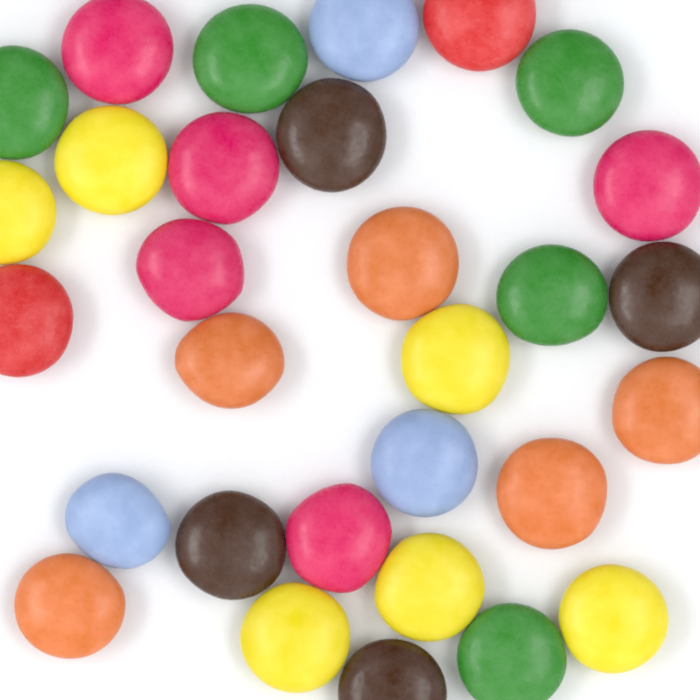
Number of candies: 30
